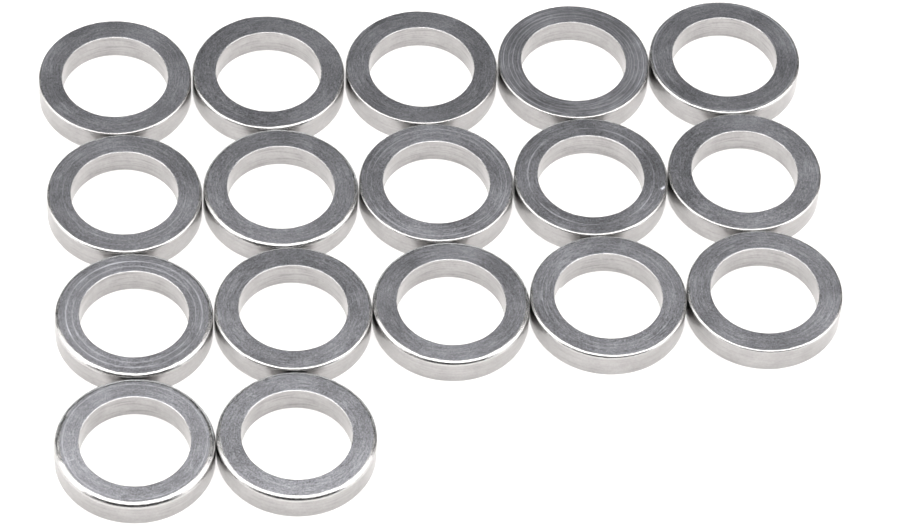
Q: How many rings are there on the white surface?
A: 17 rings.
